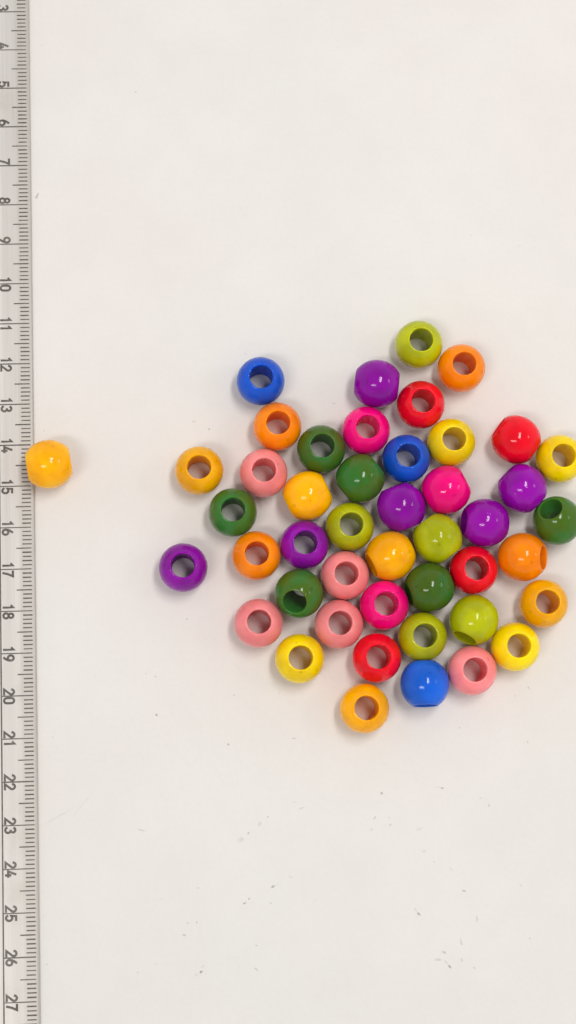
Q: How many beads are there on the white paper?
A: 46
